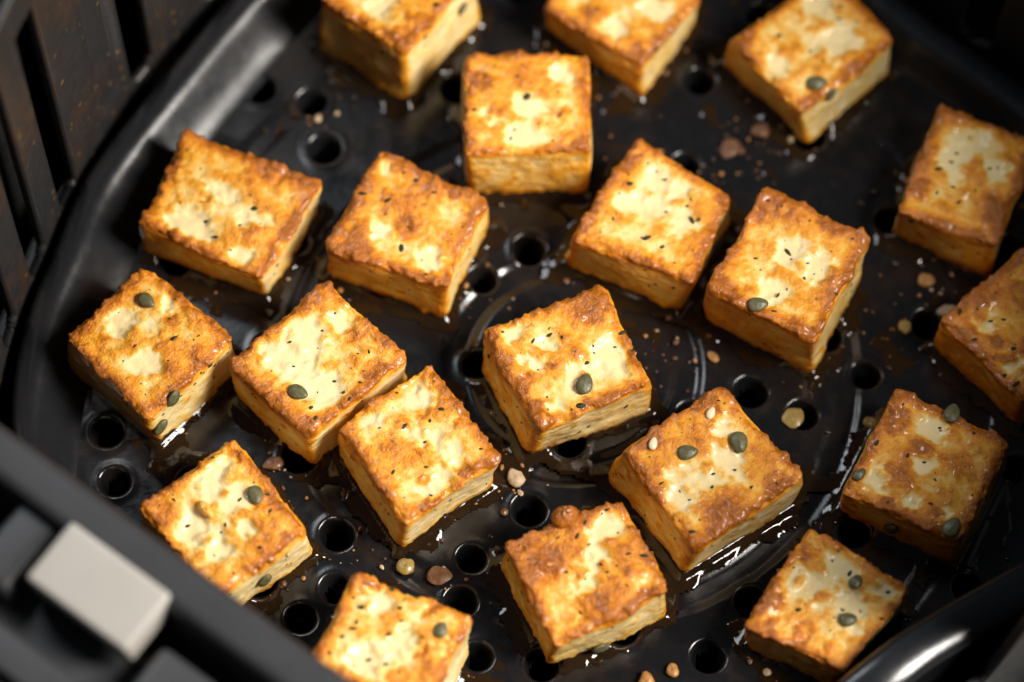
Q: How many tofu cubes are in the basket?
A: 20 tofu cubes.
